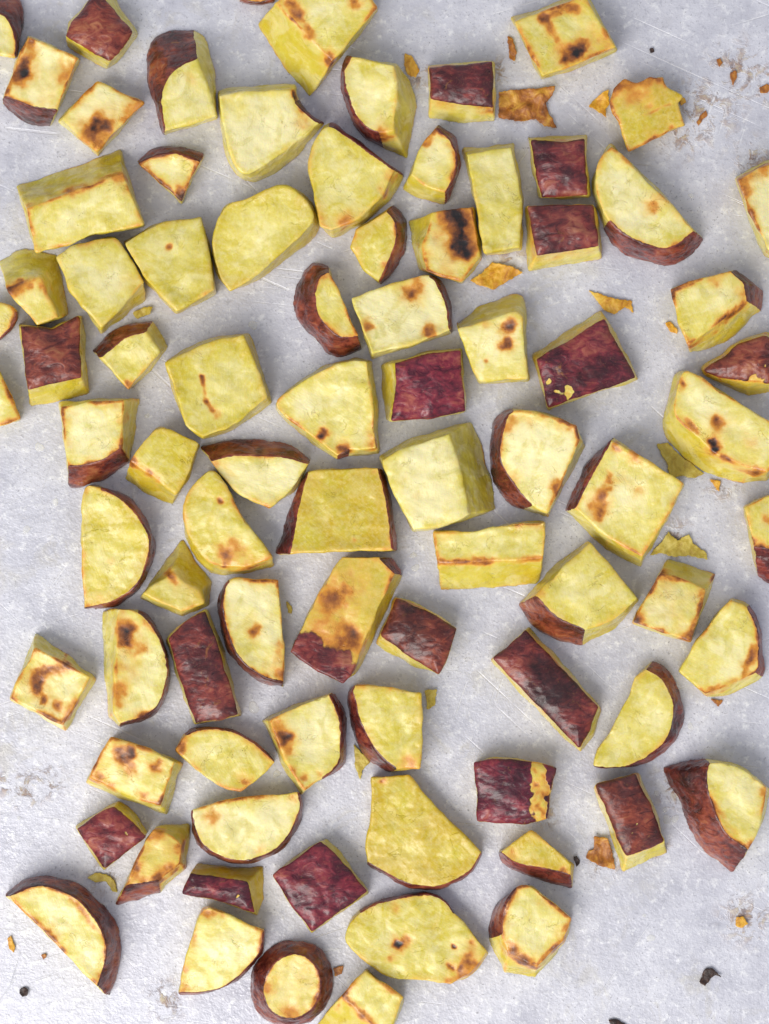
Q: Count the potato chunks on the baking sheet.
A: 84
